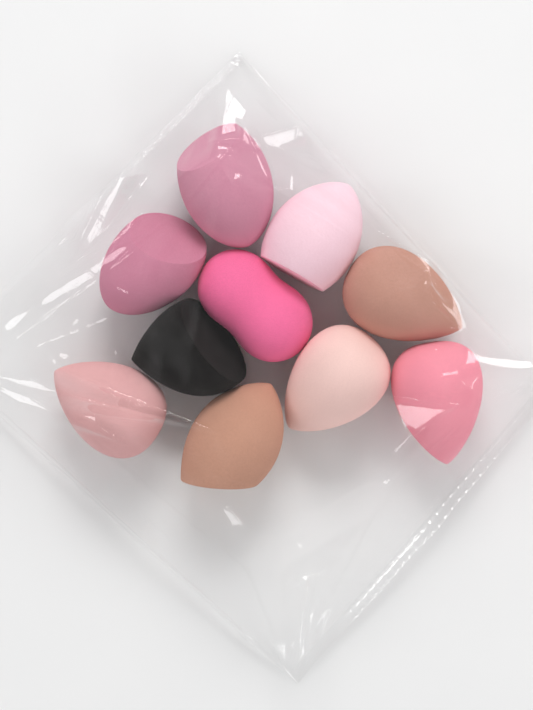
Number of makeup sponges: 10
